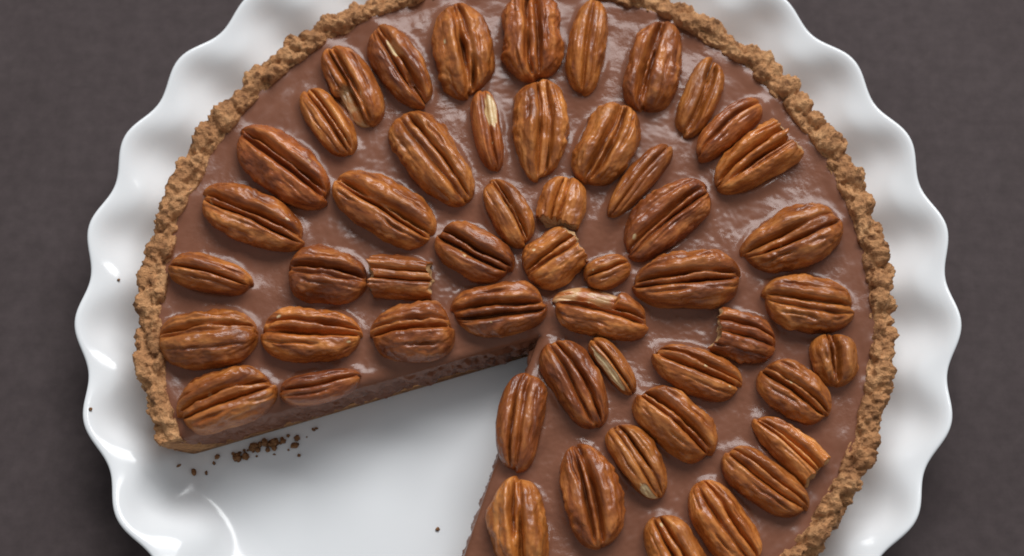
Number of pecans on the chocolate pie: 52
